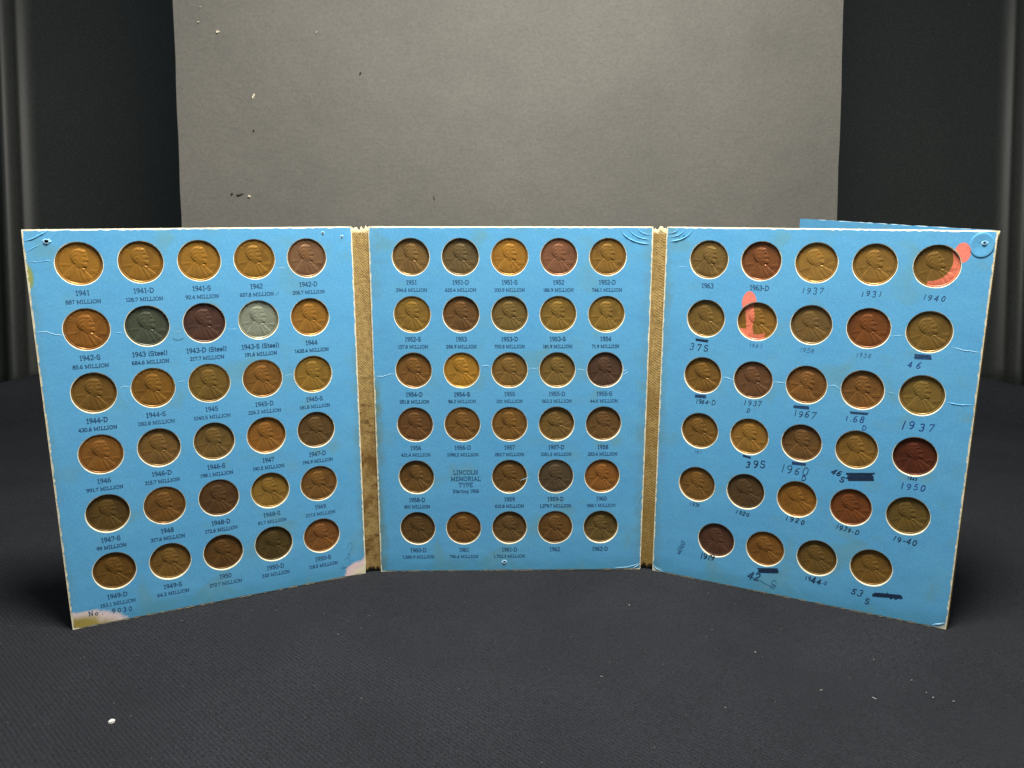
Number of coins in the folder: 88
